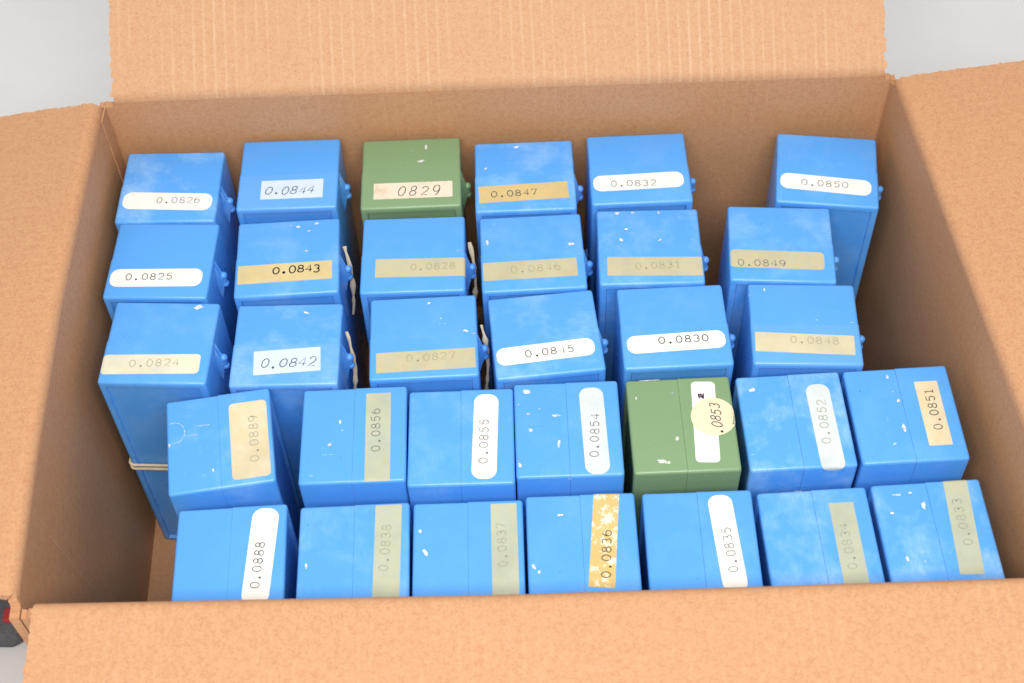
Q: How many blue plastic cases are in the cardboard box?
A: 30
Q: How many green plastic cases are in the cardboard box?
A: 2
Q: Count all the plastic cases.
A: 32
